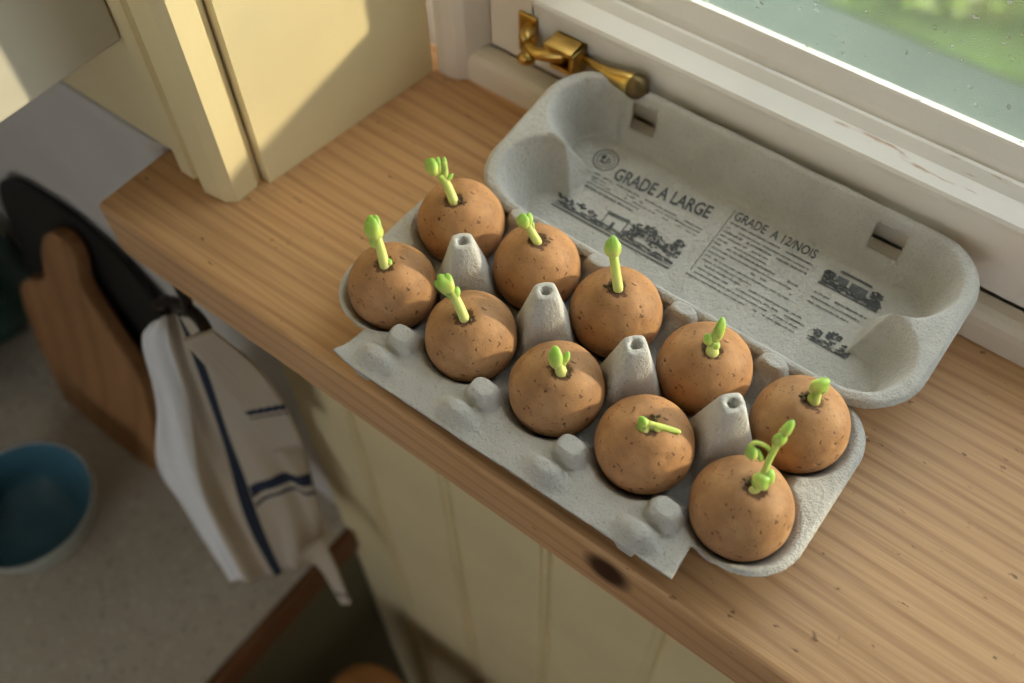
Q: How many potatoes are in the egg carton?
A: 10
